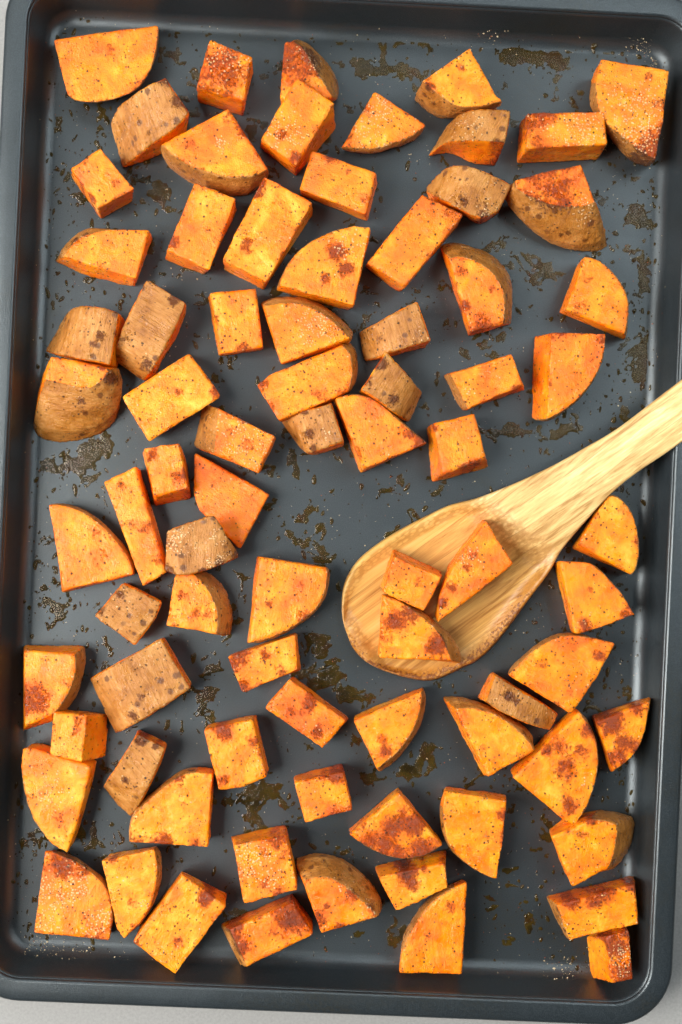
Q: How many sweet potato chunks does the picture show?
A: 79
